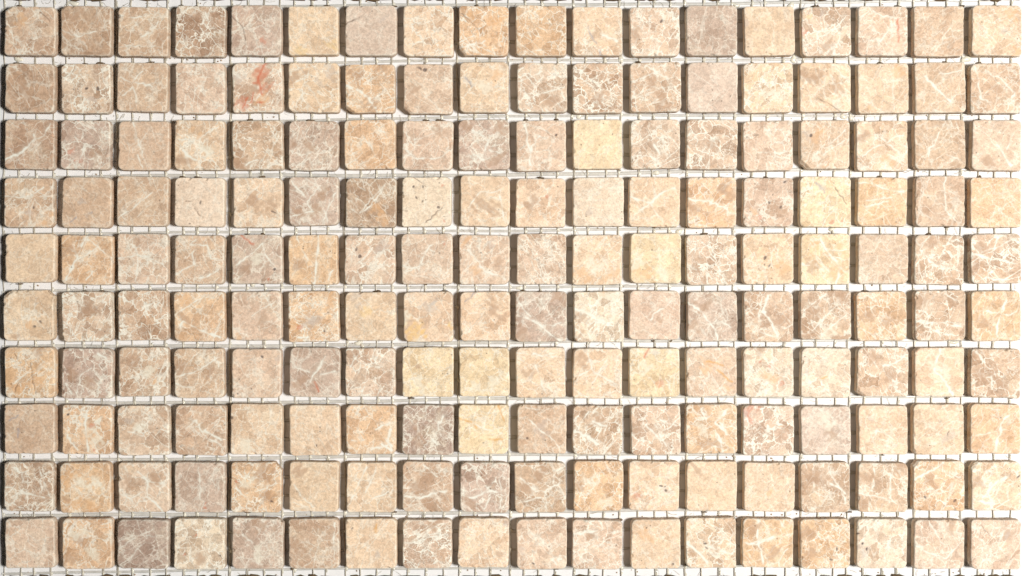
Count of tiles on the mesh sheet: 180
